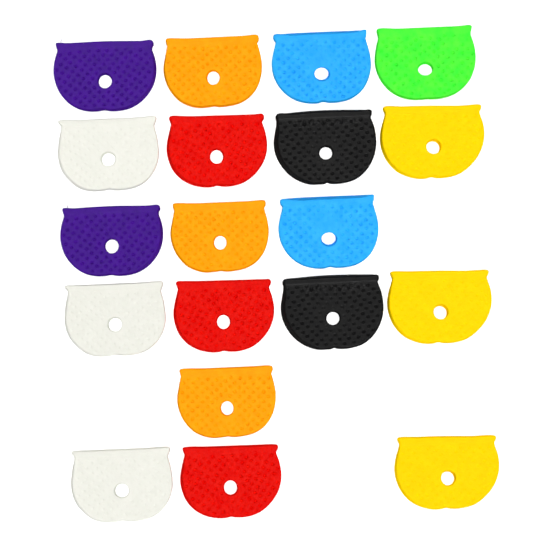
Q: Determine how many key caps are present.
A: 19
